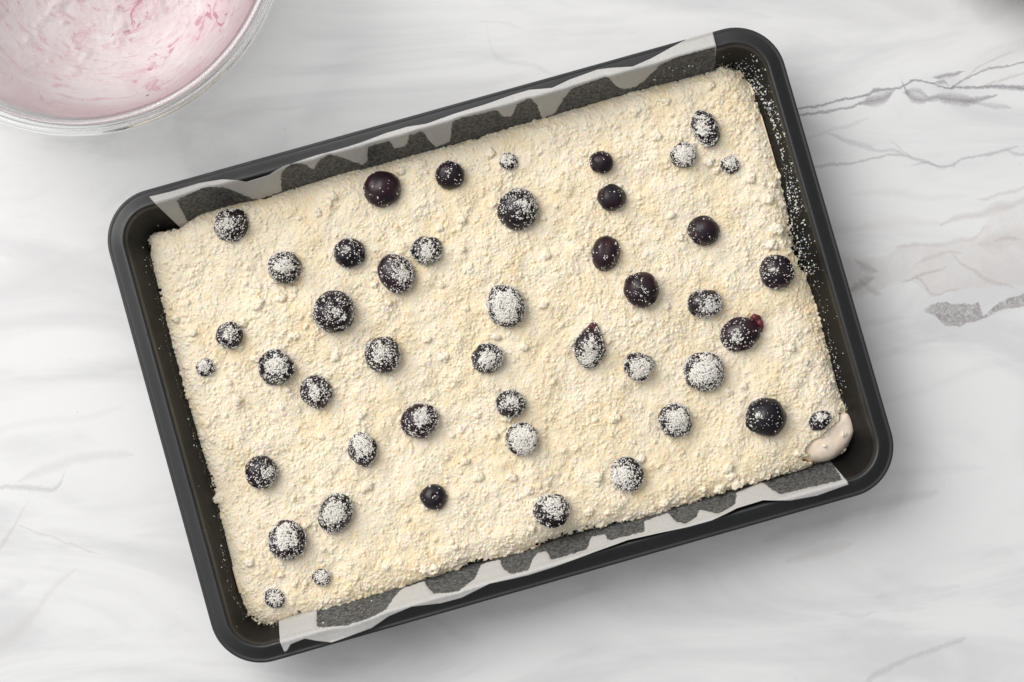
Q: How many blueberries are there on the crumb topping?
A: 46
